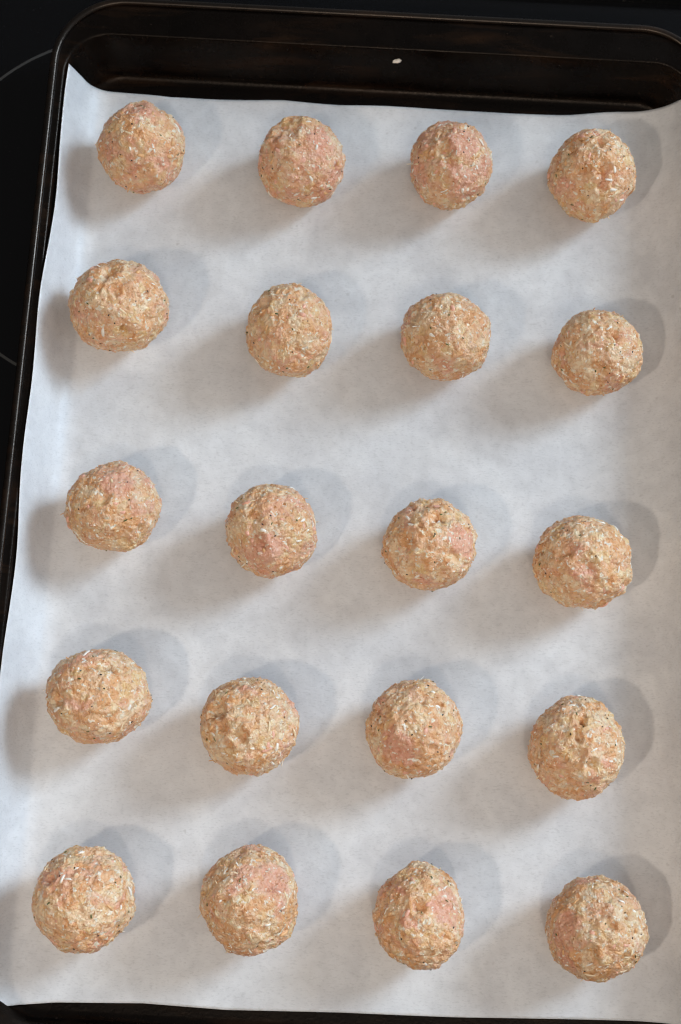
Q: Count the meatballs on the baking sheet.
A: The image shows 20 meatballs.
